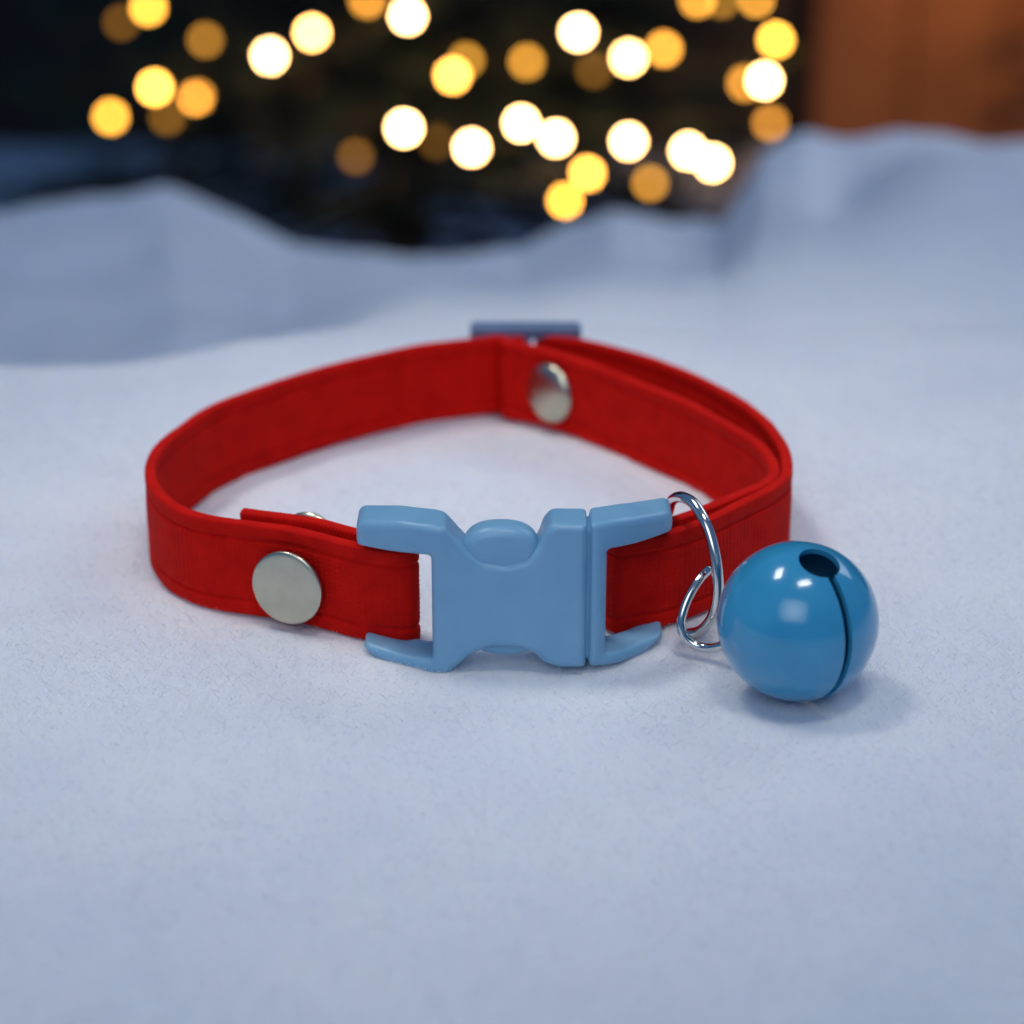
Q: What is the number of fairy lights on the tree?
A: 37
